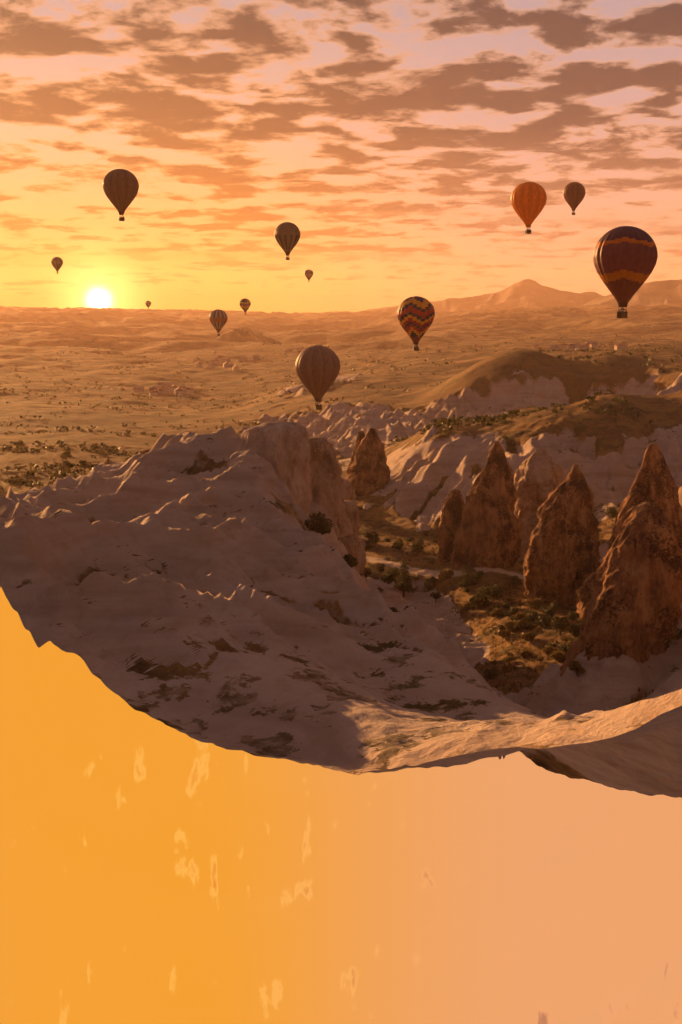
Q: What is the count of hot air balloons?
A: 12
